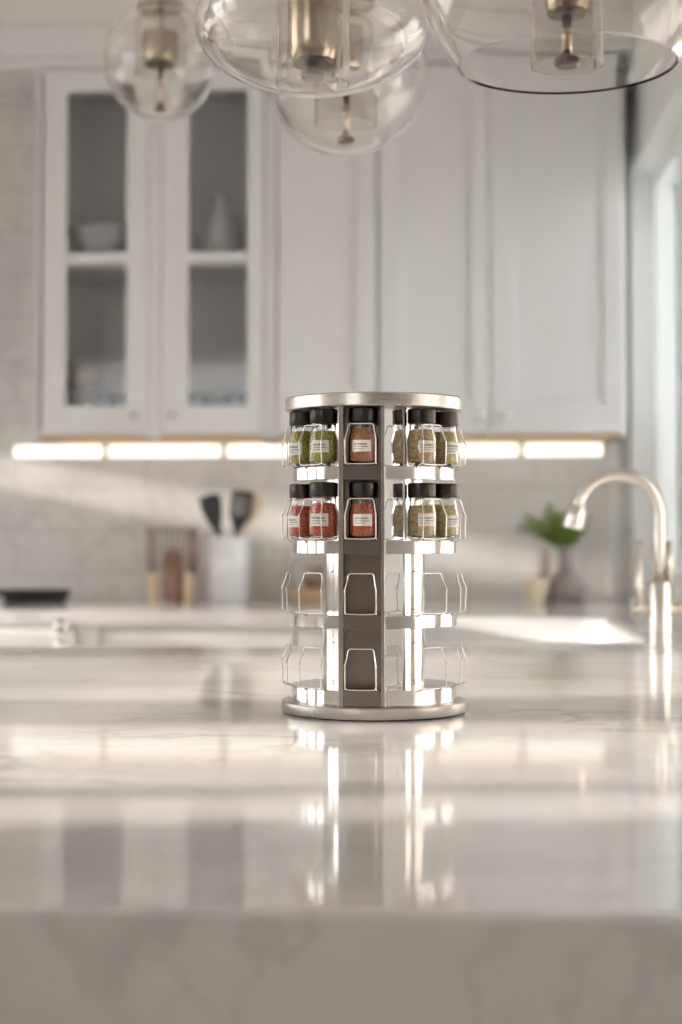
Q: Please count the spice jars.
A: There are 10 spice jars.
